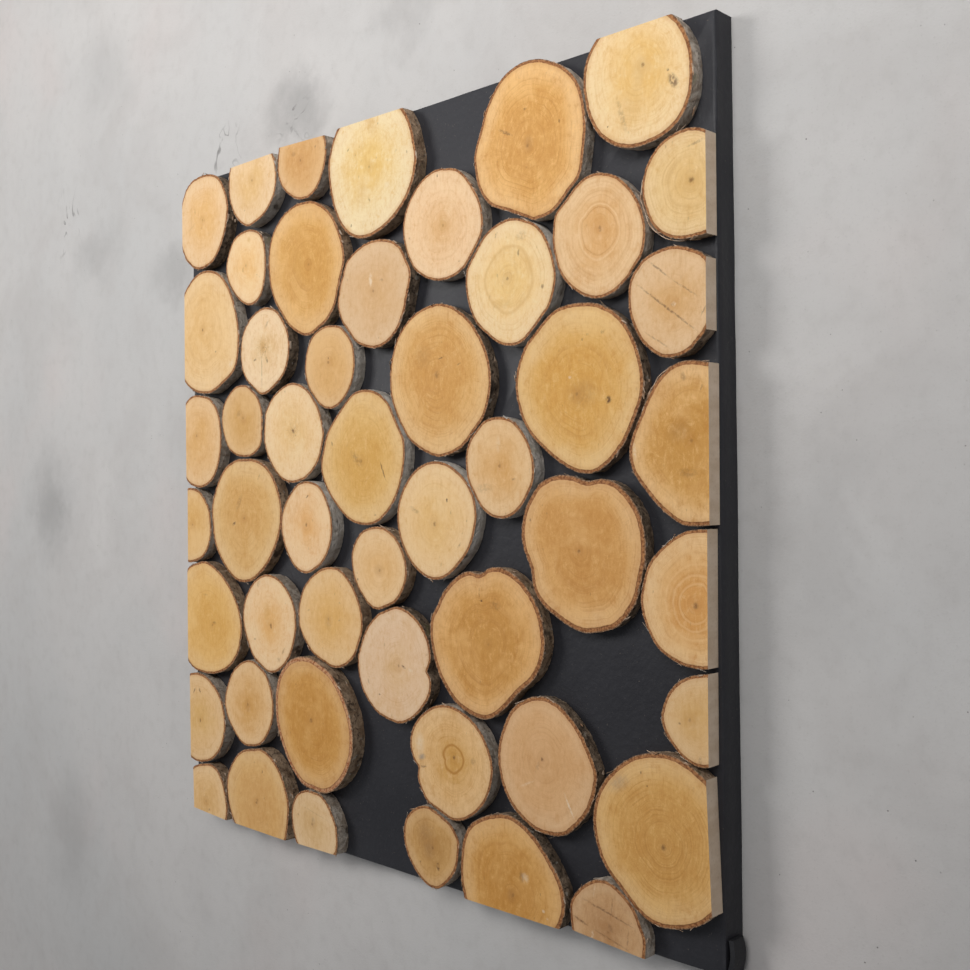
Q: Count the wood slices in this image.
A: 50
